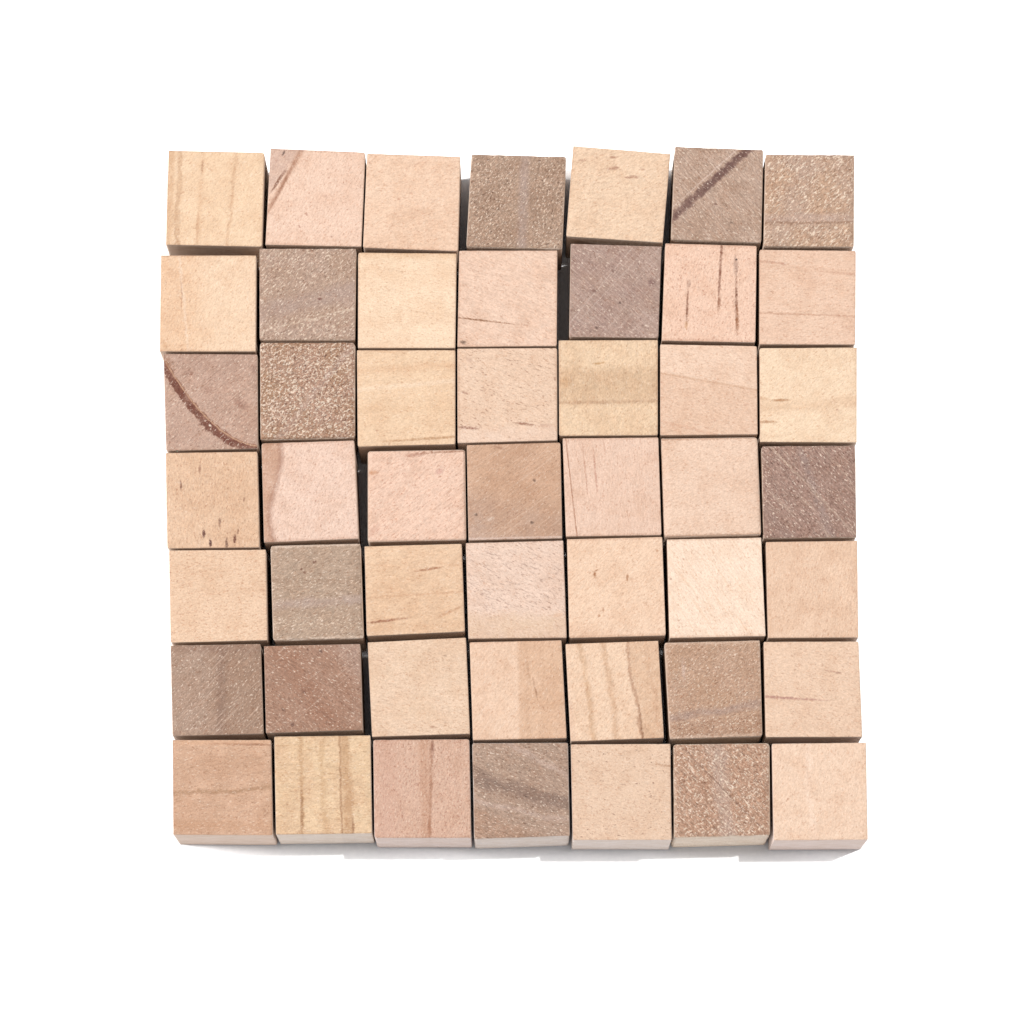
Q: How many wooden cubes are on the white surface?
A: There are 49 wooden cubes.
